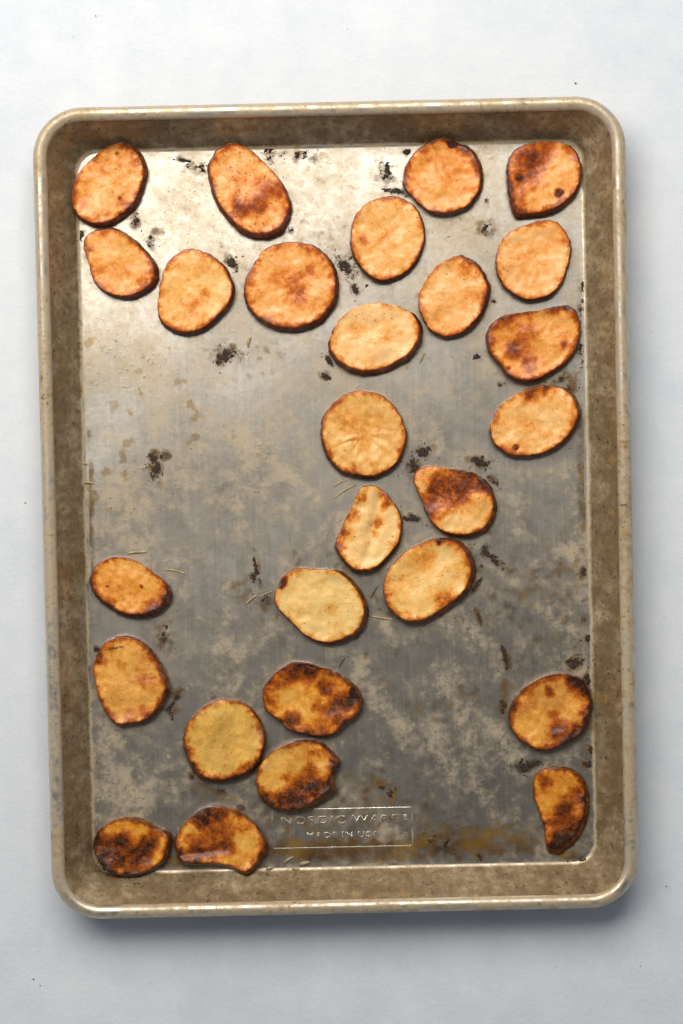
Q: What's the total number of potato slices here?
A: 27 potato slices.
